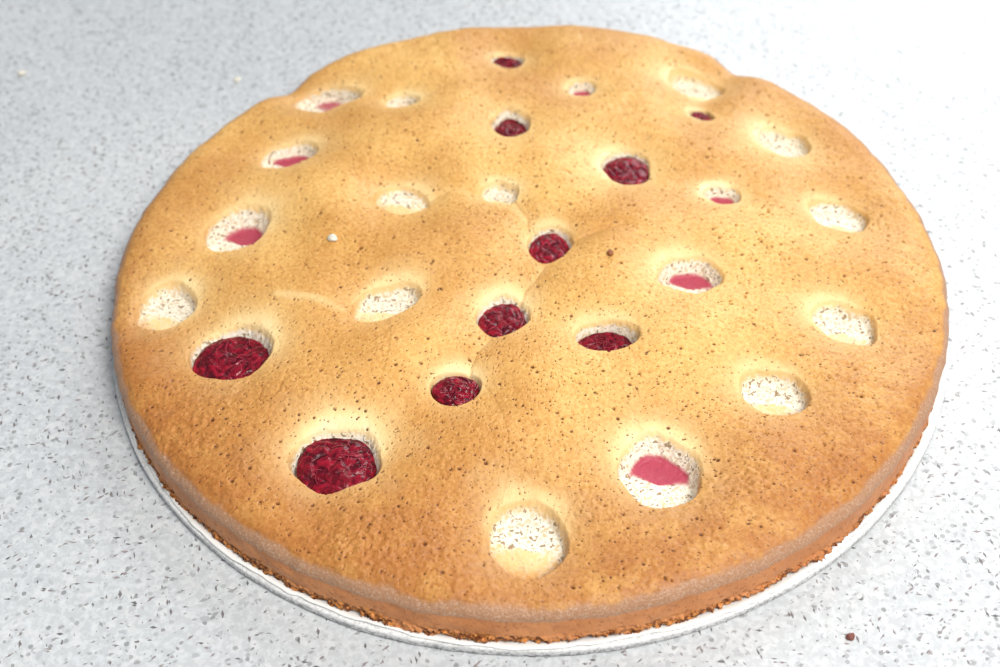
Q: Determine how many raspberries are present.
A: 10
